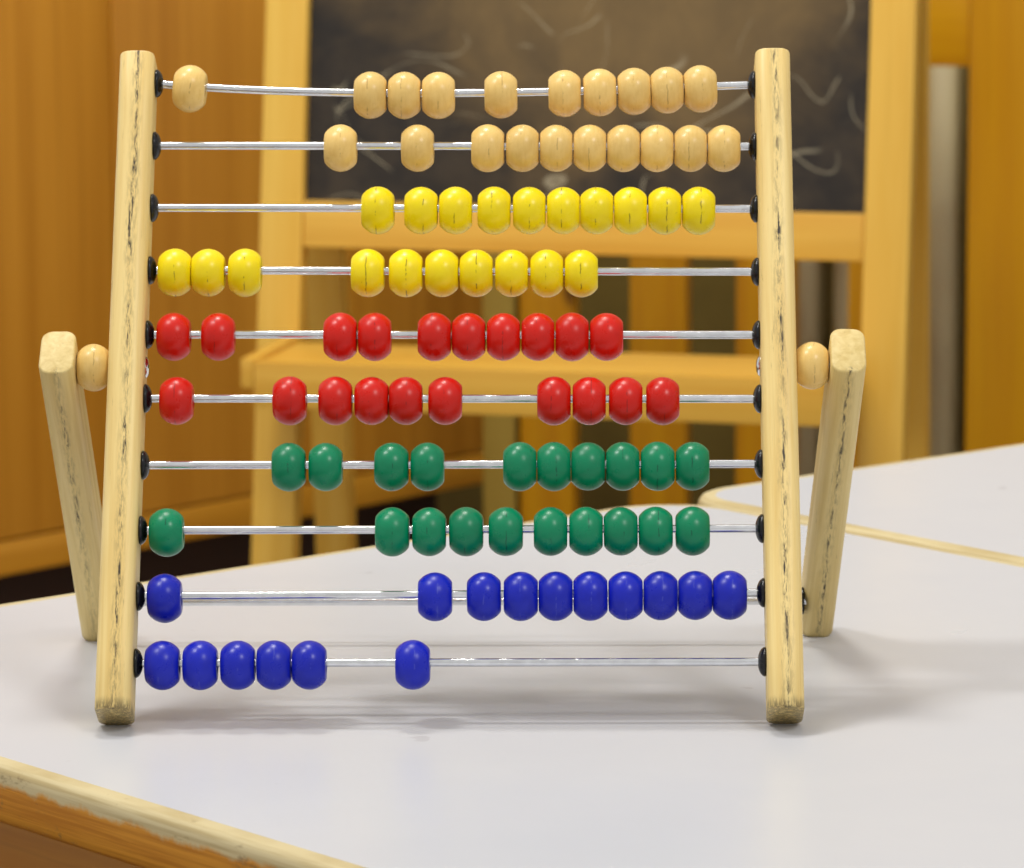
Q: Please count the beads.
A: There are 96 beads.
